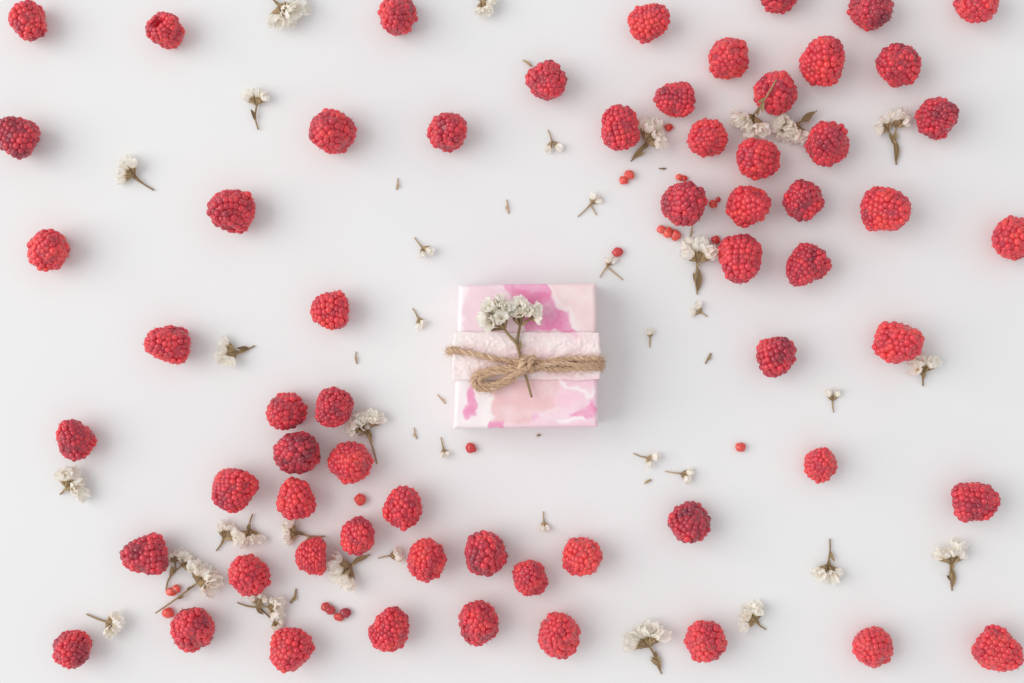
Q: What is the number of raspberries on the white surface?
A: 62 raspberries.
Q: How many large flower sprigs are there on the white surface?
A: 26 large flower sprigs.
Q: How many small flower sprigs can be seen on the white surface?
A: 13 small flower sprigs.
